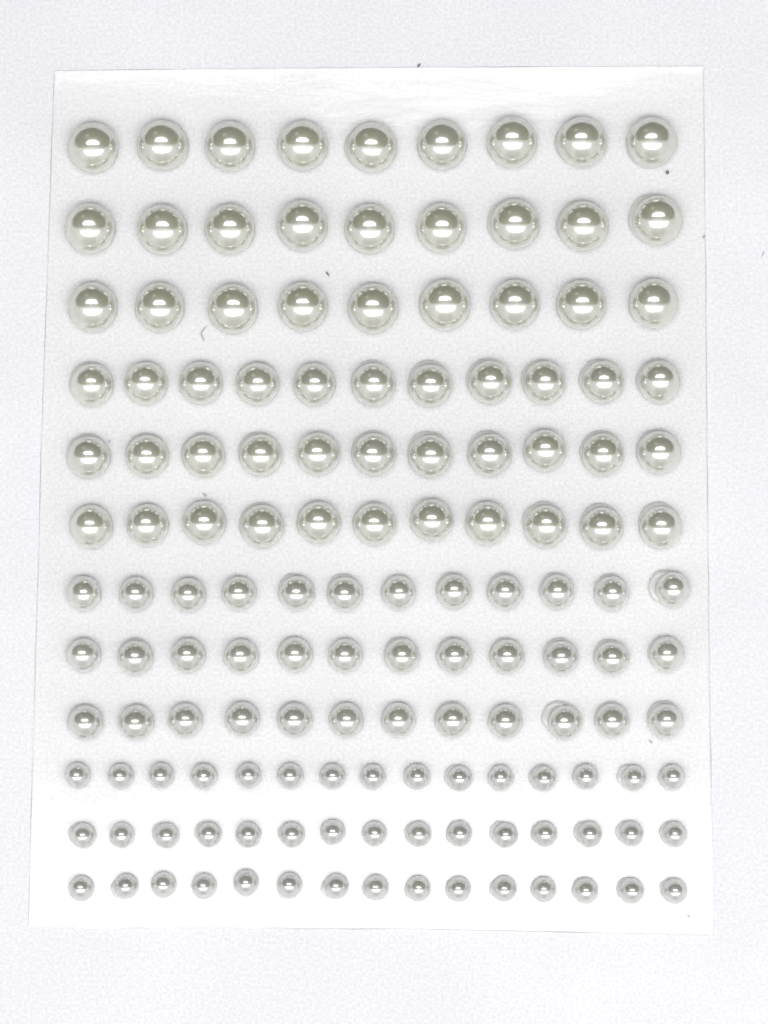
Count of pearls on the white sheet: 141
